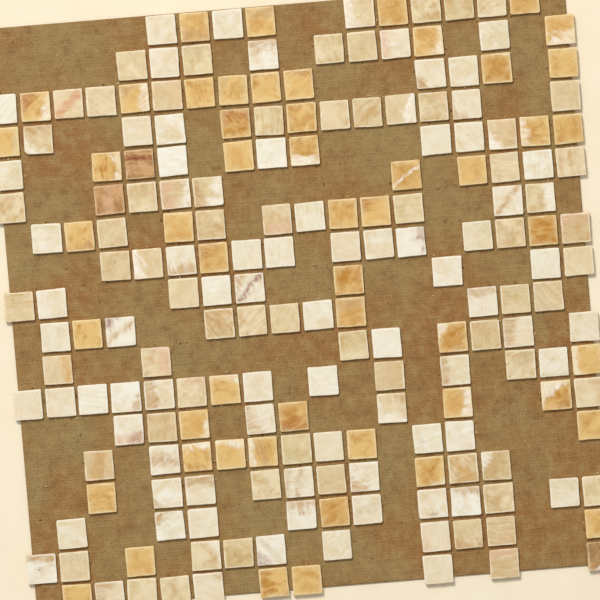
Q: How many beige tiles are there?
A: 68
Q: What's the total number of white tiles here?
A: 74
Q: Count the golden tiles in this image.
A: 53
